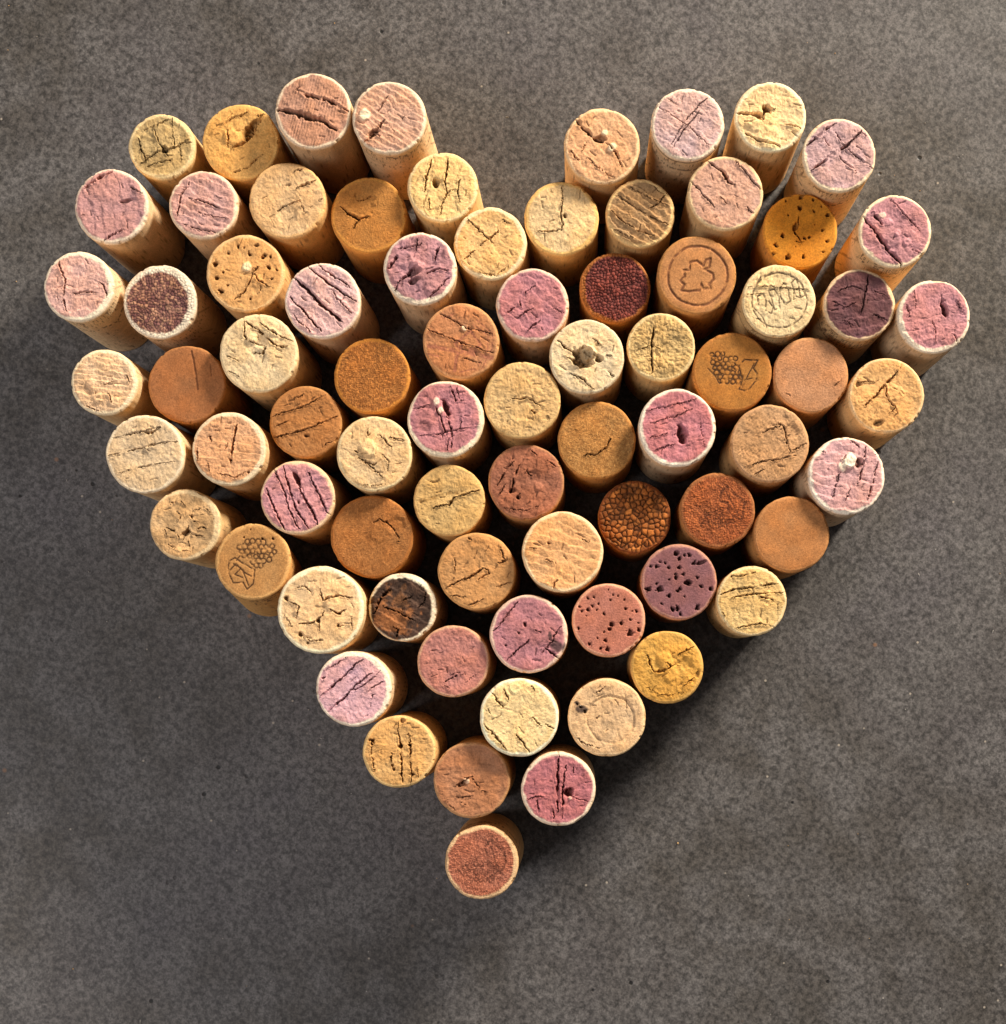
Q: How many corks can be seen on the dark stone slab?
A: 76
